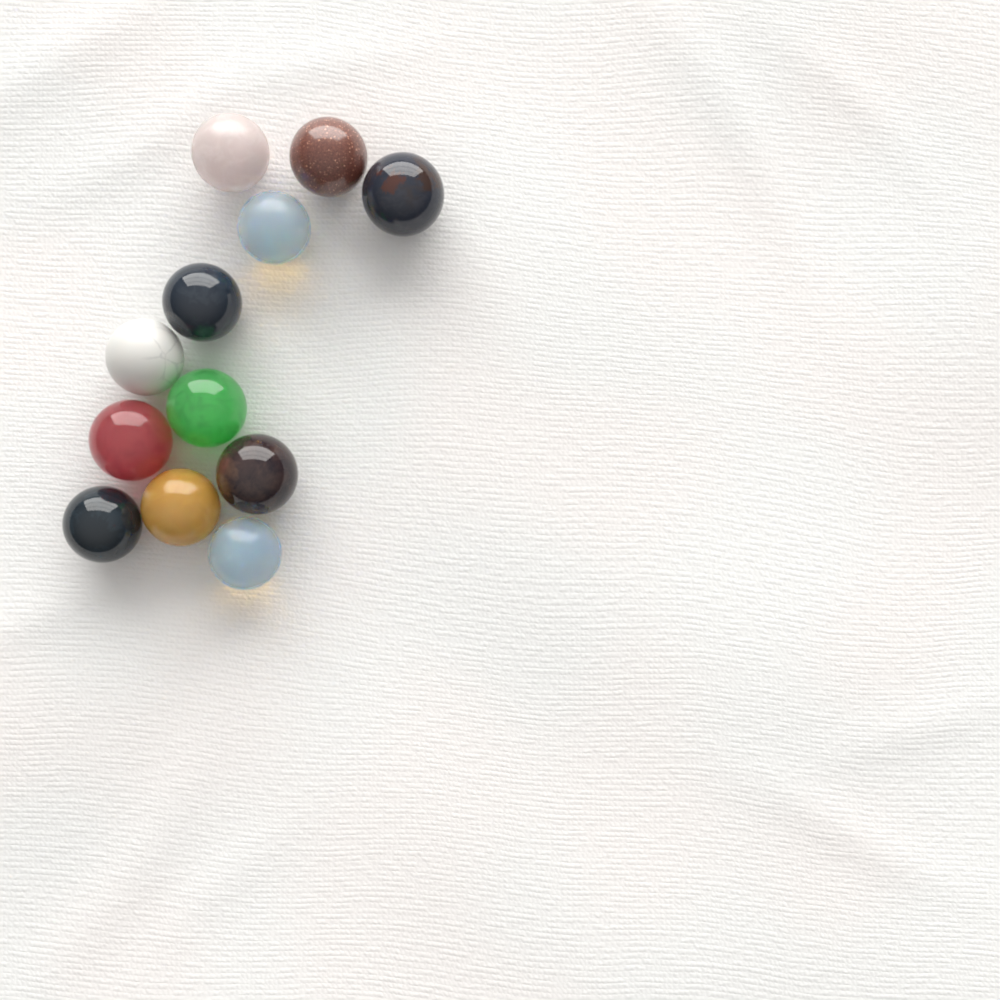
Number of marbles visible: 12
